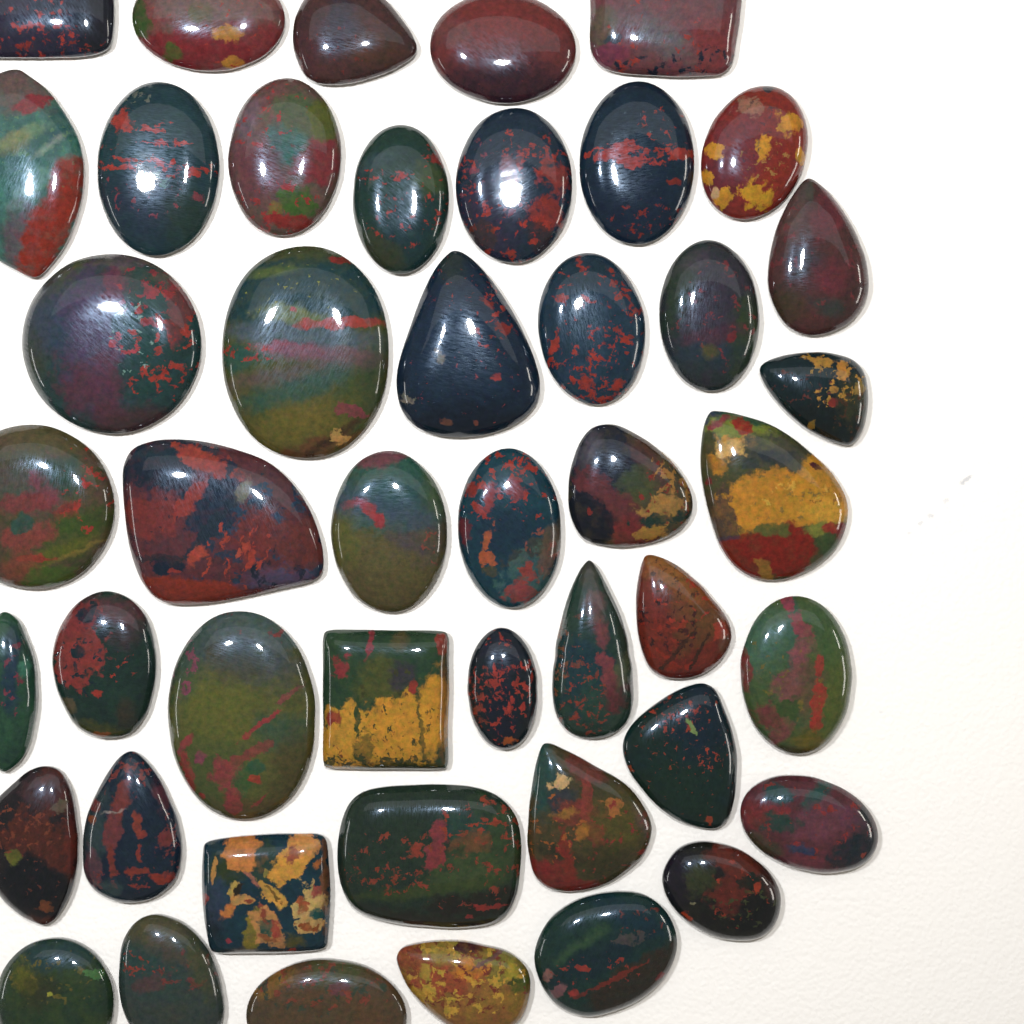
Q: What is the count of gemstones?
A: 46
